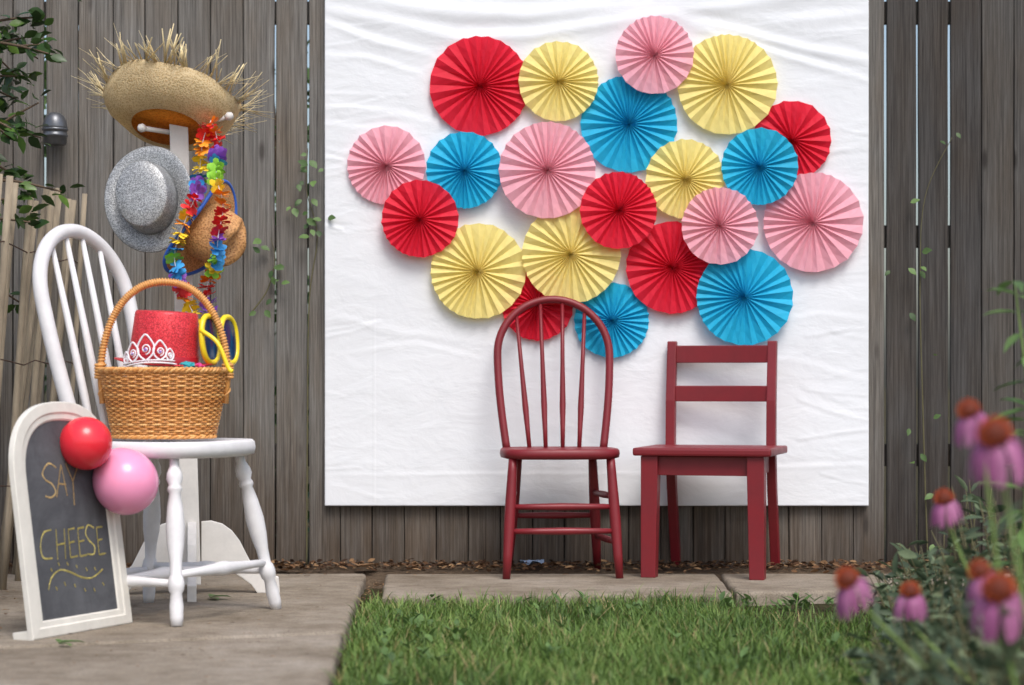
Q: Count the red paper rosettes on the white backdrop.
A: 6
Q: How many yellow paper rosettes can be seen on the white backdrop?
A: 5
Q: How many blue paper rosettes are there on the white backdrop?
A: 5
